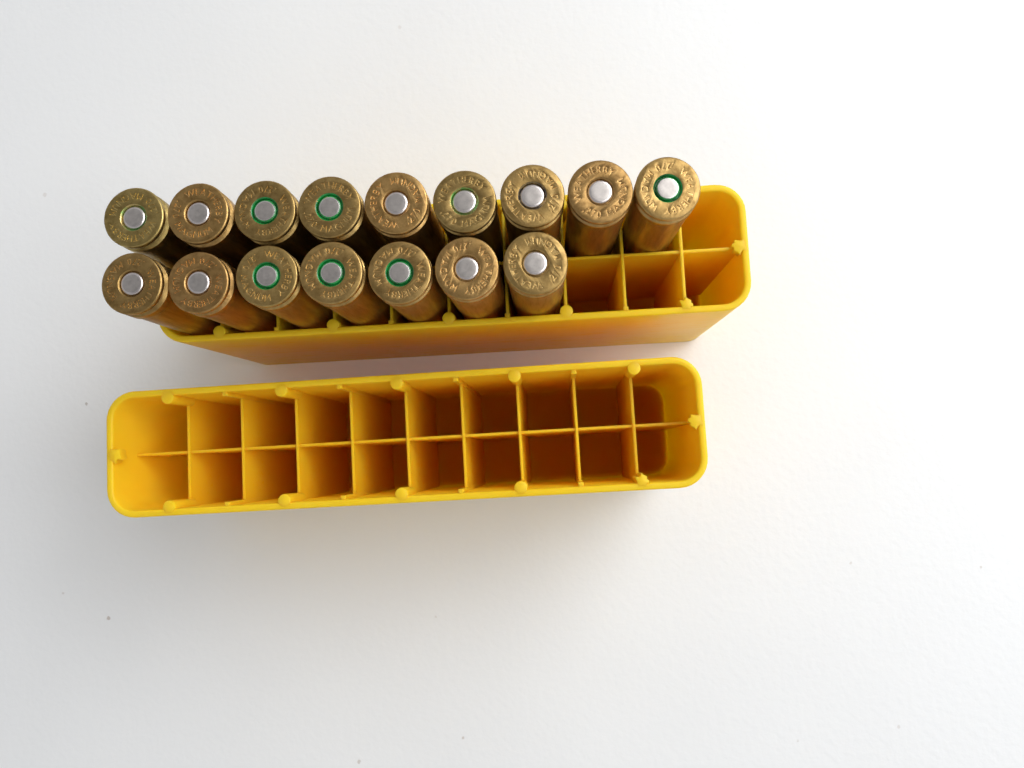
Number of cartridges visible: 16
